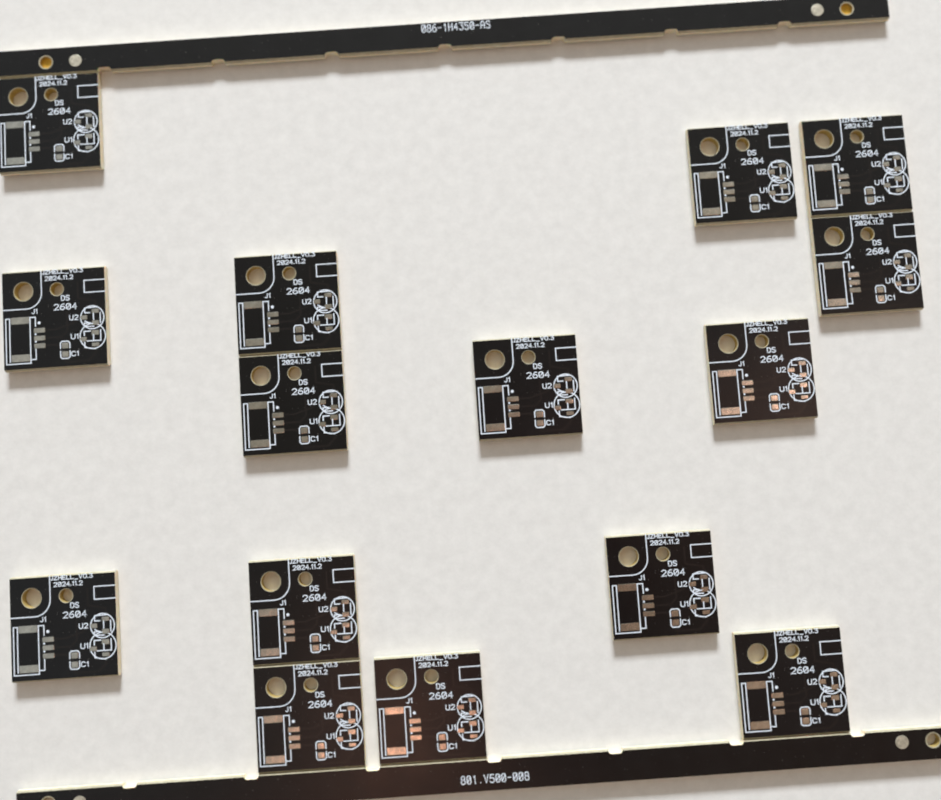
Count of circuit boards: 15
